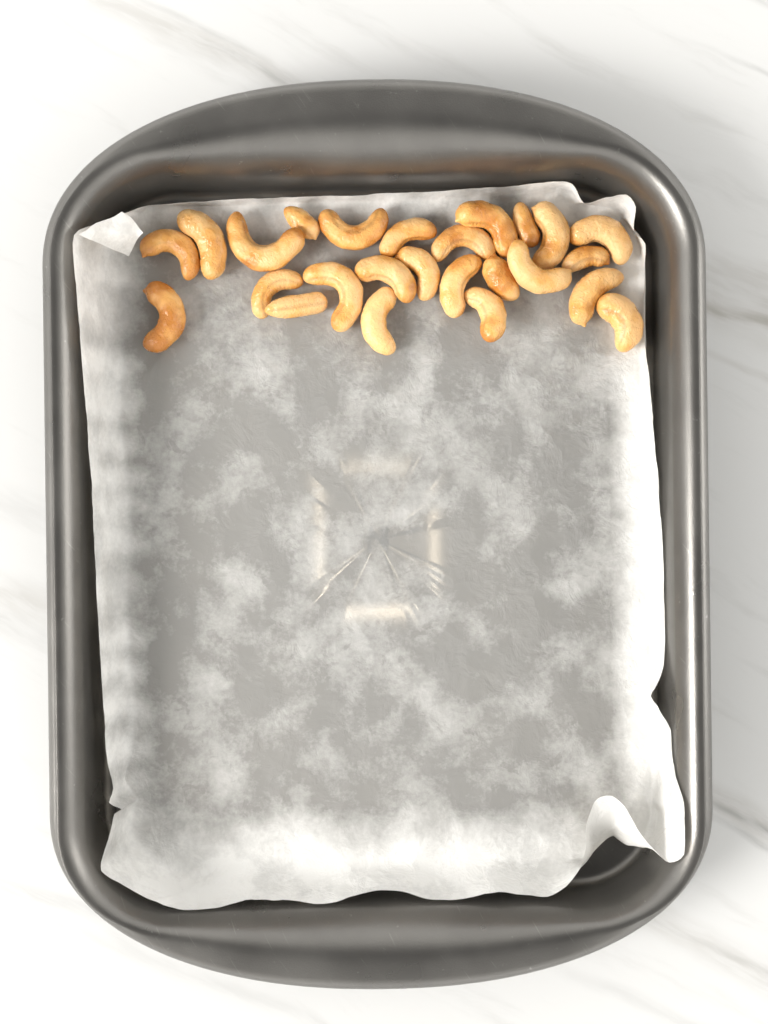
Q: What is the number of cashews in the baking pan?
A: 25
